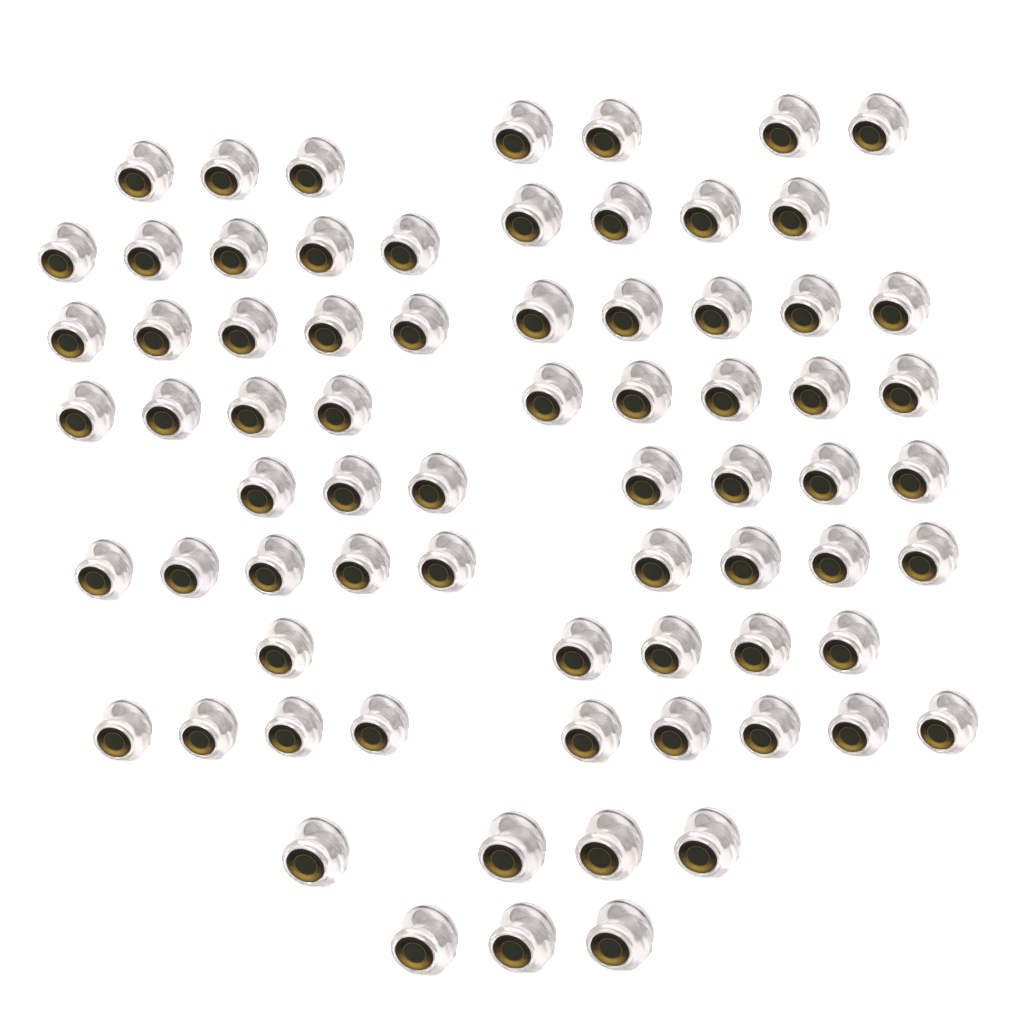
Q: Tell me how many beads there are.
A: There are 72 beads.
